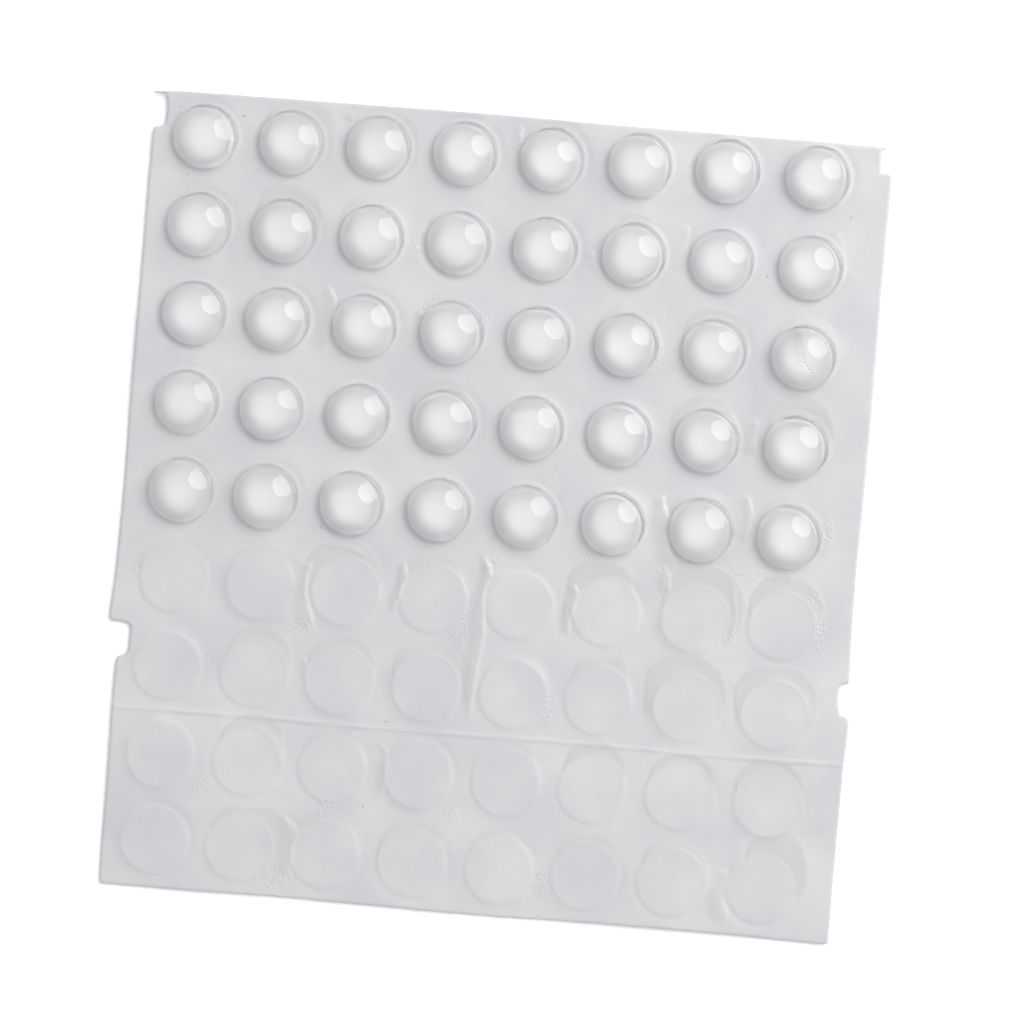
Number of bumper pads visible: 40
